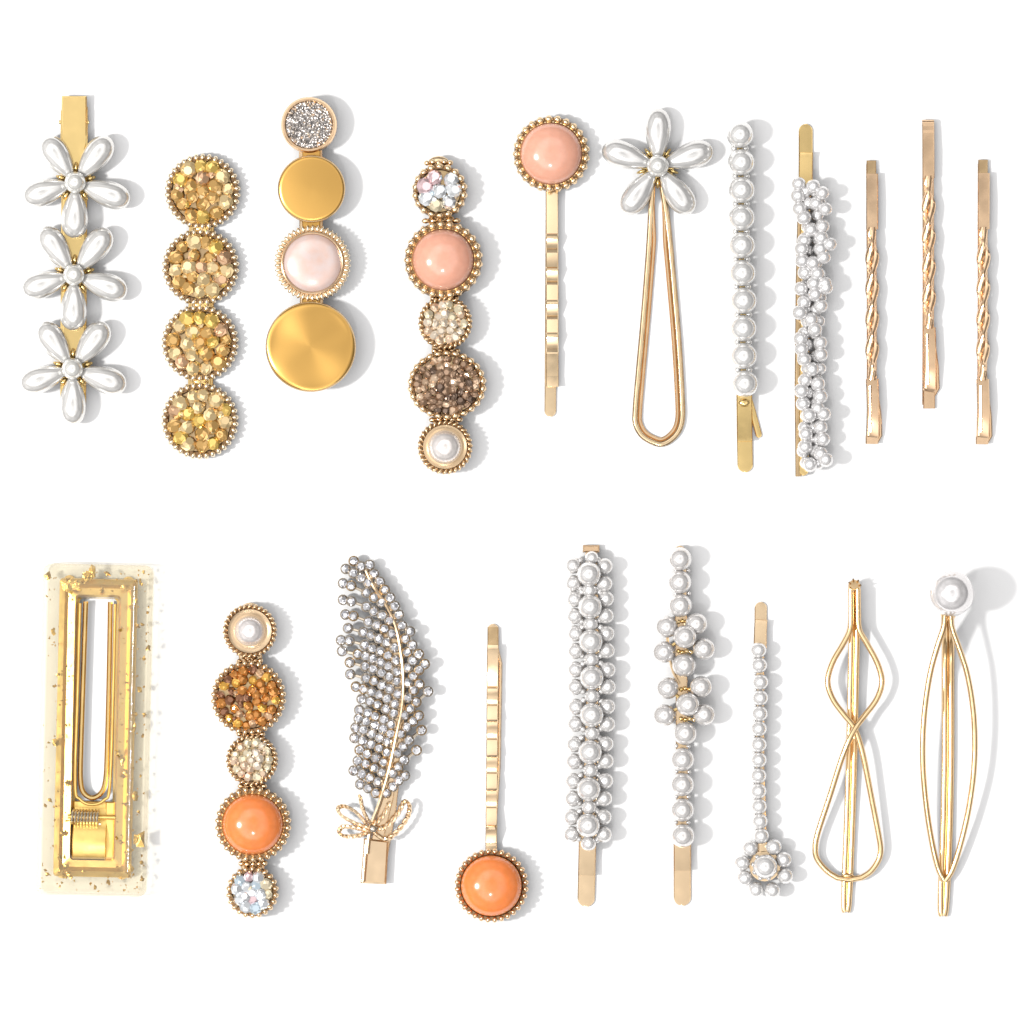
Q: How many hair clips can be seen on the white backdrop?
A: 20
